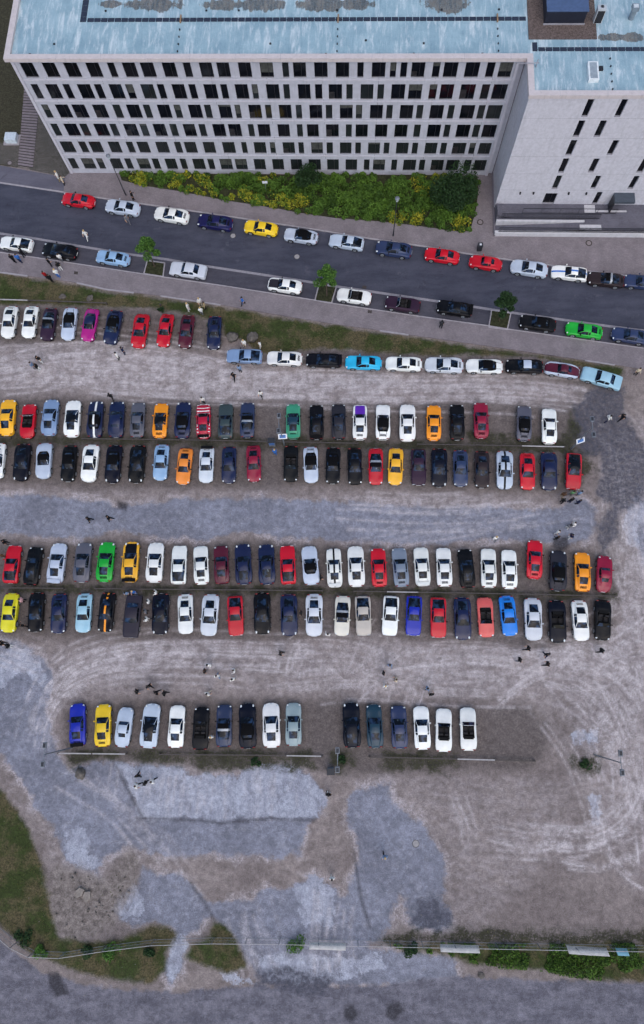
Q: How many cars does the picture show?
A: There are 162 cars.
